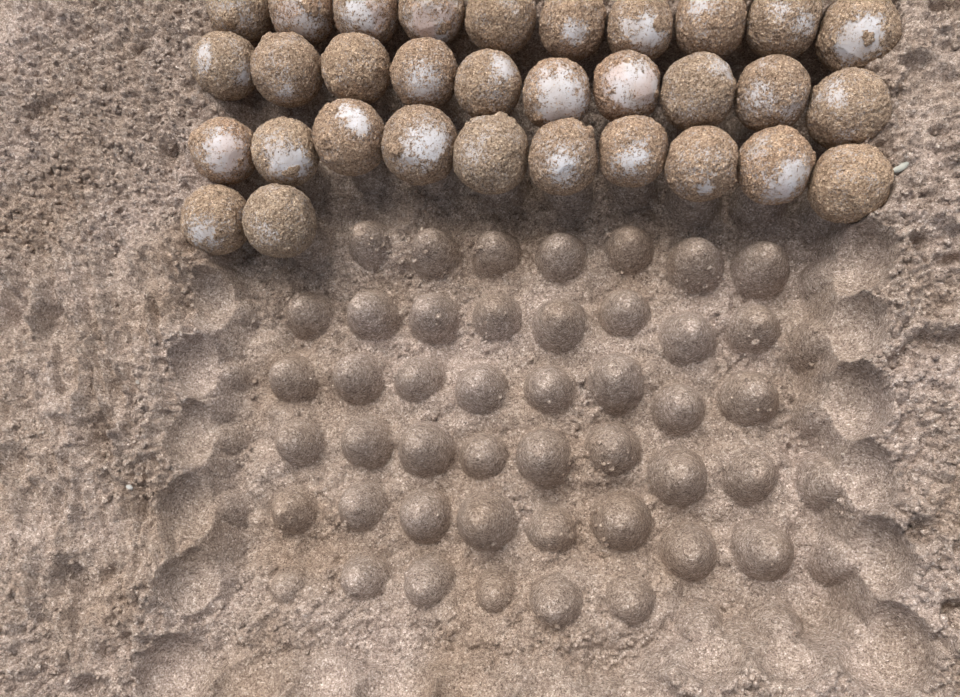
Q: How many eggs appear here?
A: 32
